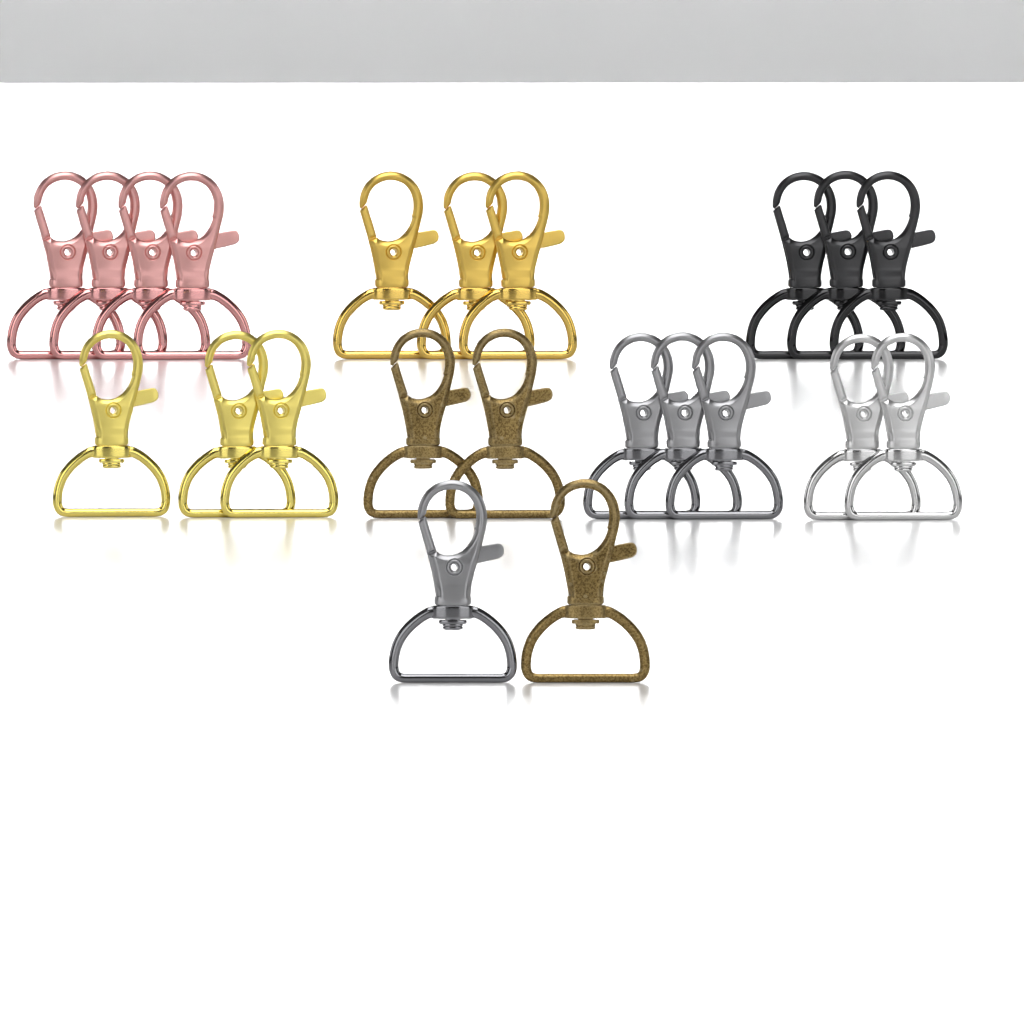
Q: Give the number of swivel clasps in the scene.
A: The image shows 22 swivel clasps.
